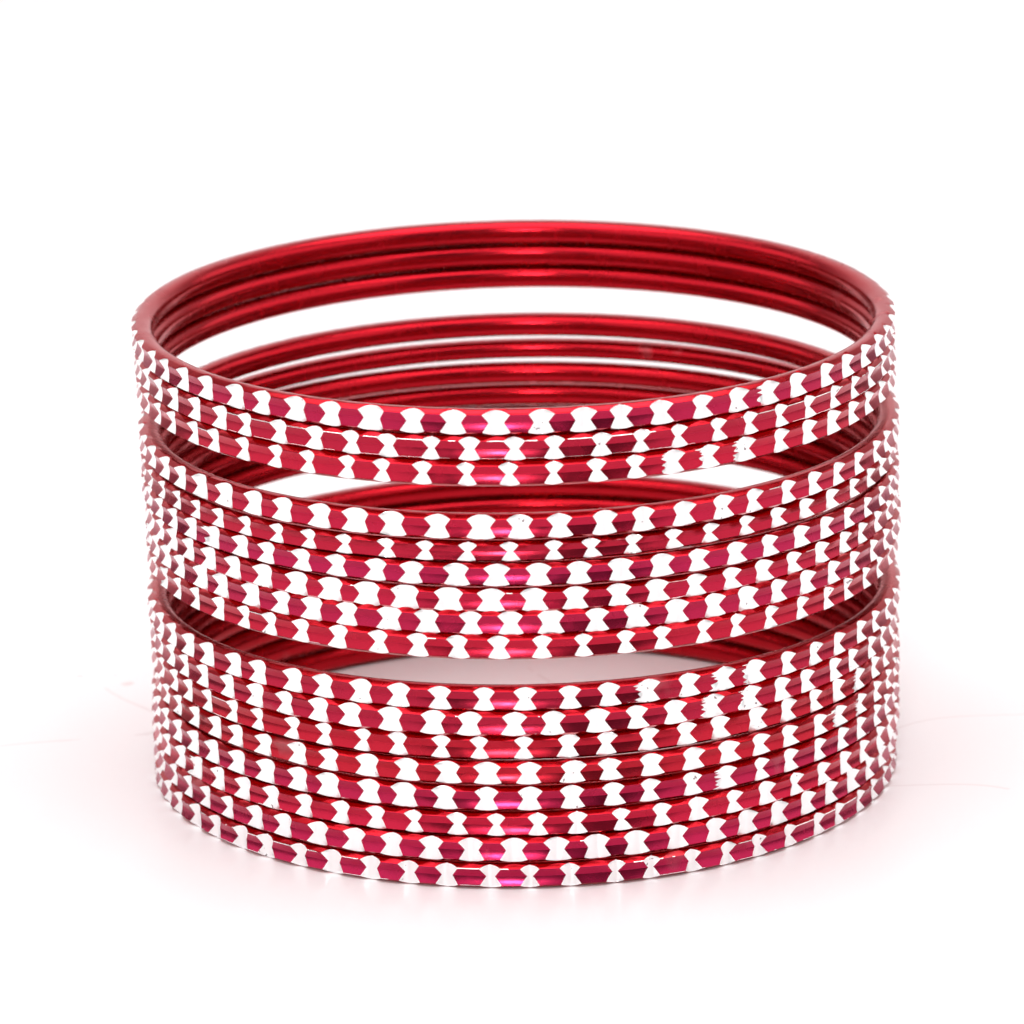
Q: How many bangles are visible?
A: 17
